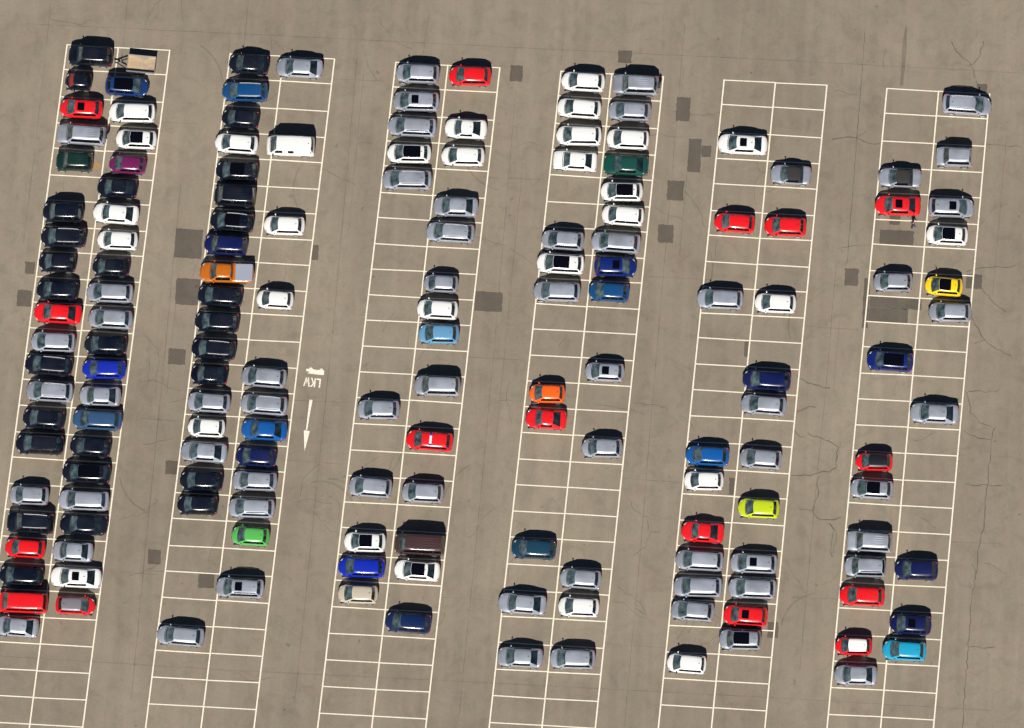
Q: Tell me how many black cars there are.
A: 28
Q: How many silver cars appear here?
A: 62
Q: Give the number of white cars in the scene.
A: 30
